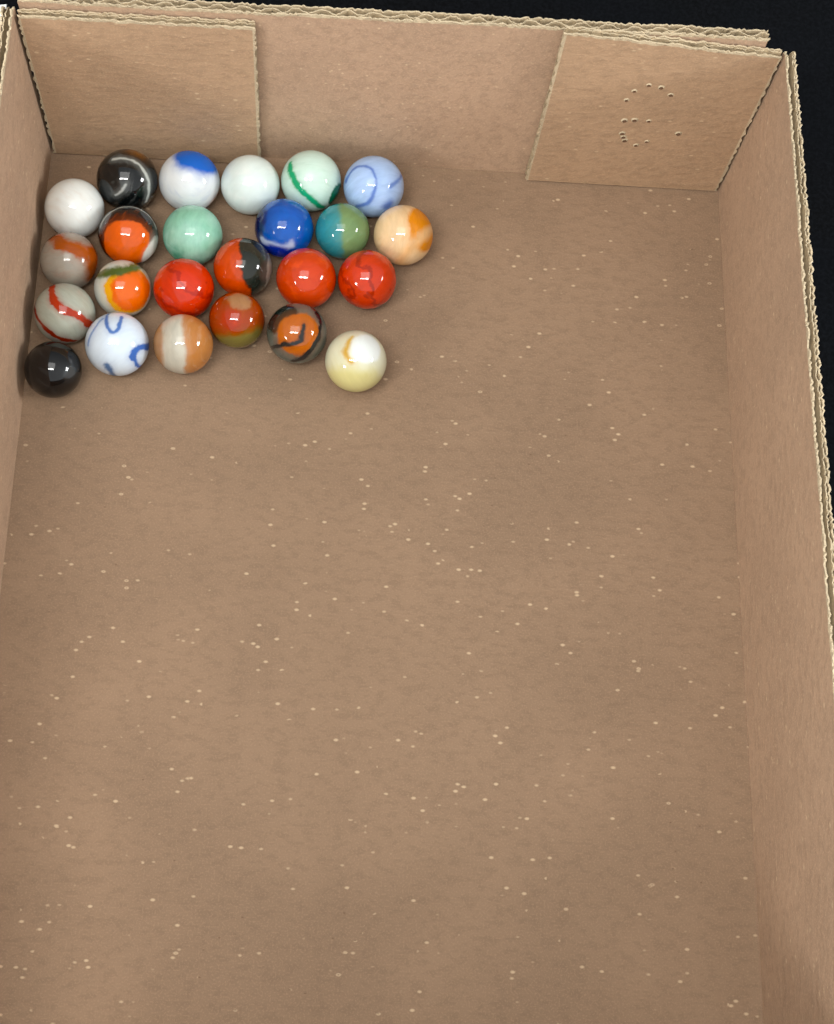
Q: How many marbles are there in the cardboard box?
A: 24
